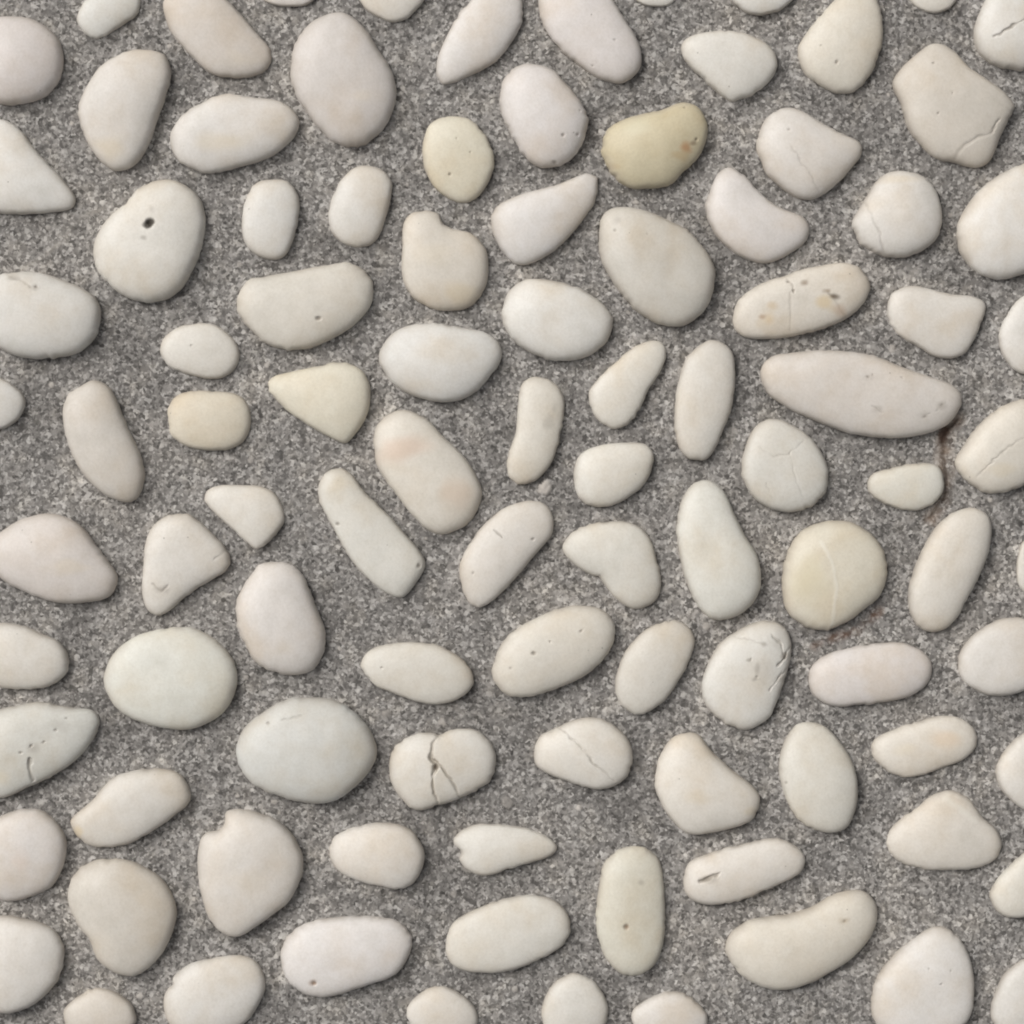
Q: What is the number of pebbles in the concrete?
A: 100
